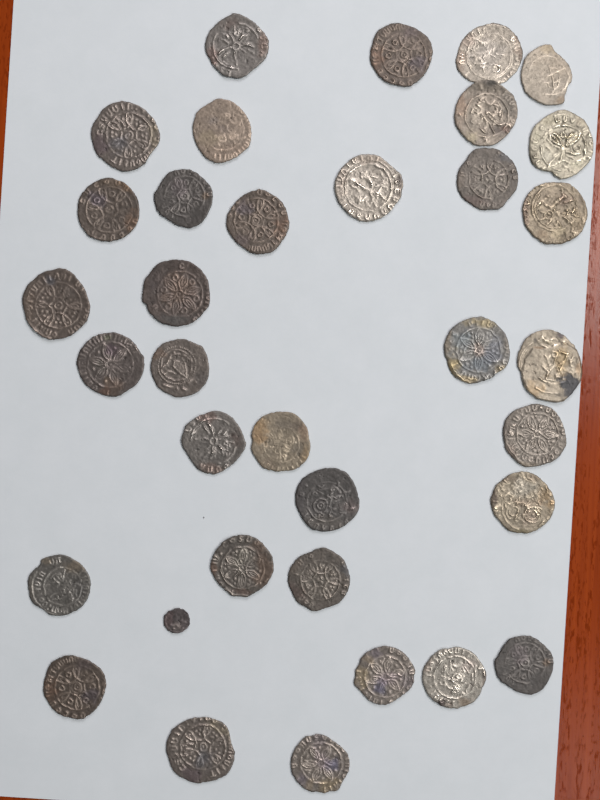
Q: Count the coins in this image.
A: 35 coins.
